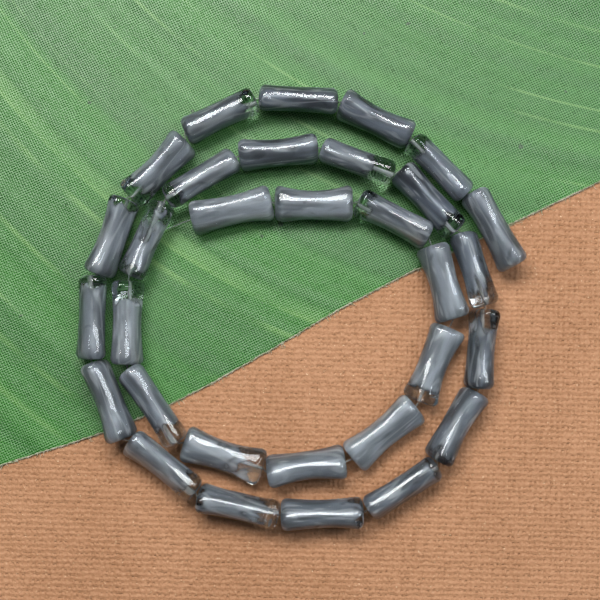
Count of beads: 31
